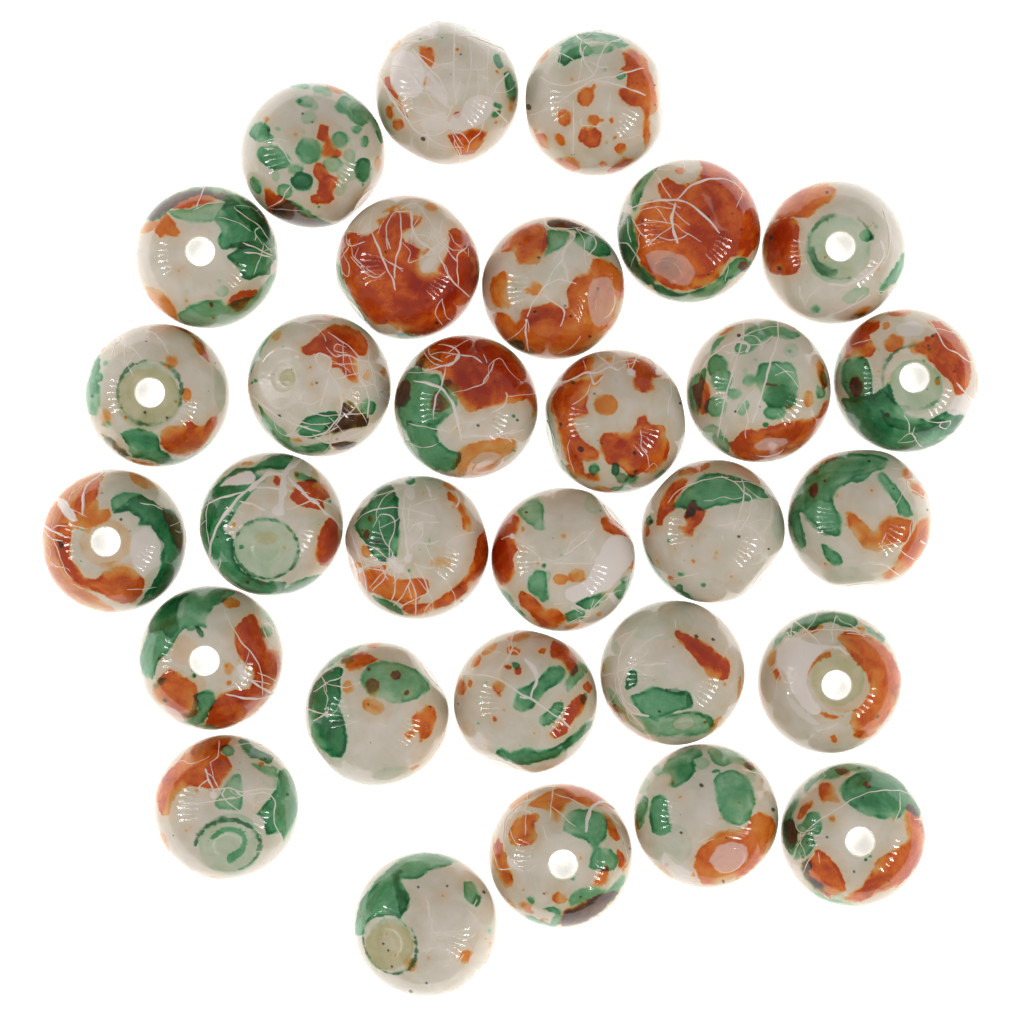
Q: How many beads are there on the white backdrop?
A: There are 30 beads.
